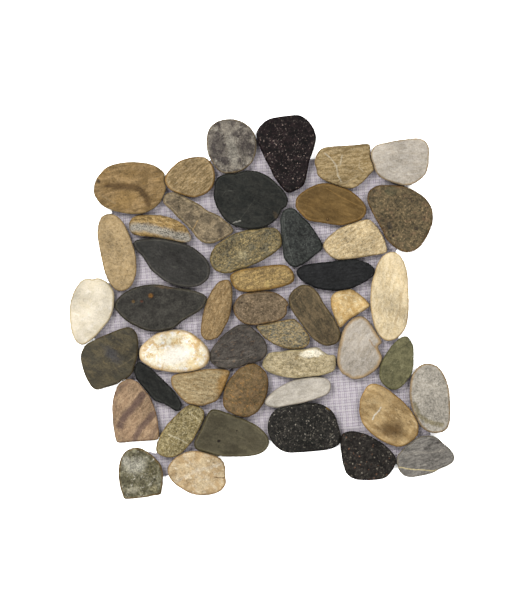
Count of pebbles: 46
